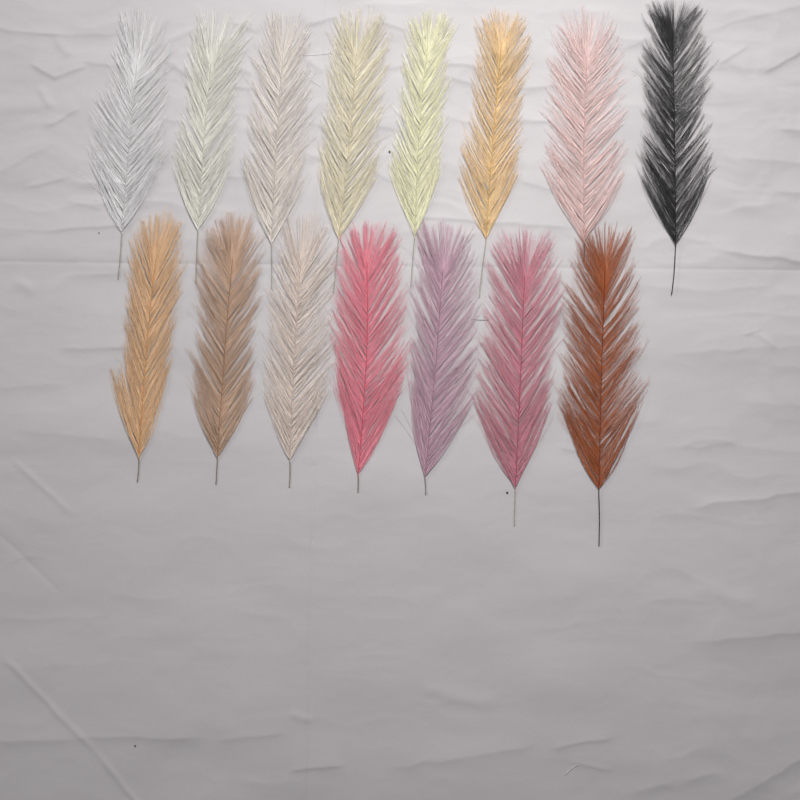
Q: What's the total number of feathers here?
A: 15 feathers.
